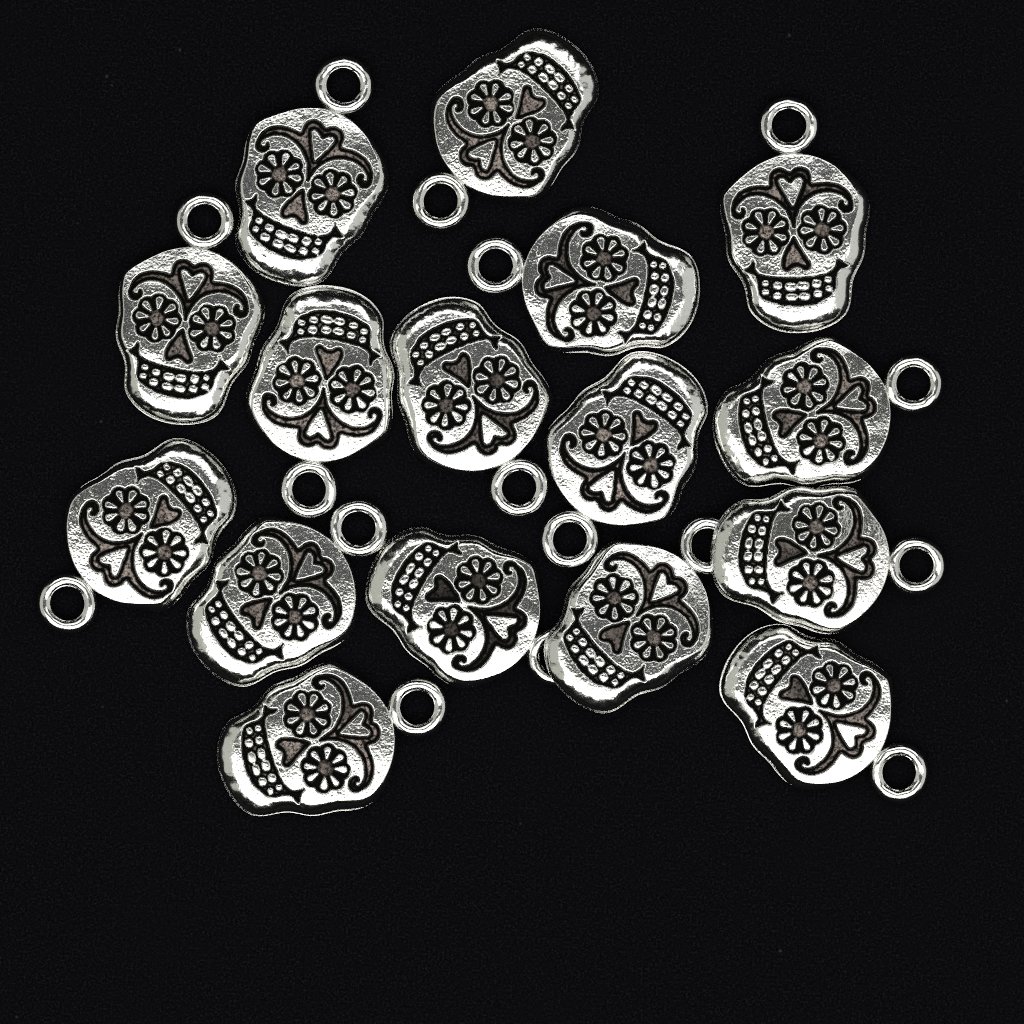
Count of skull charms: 16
